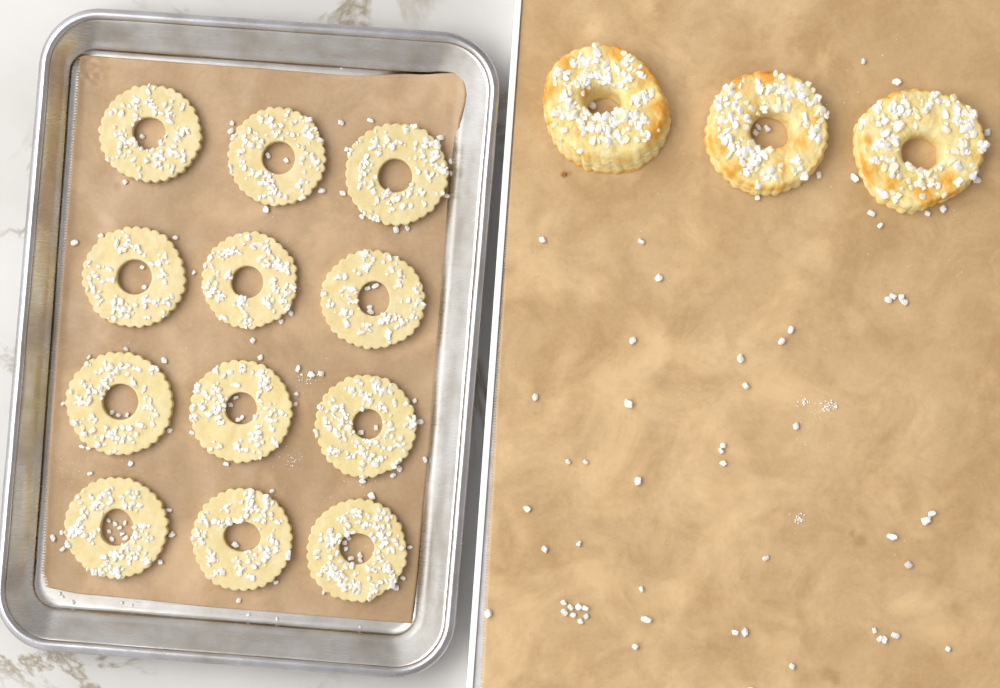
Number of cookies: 15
